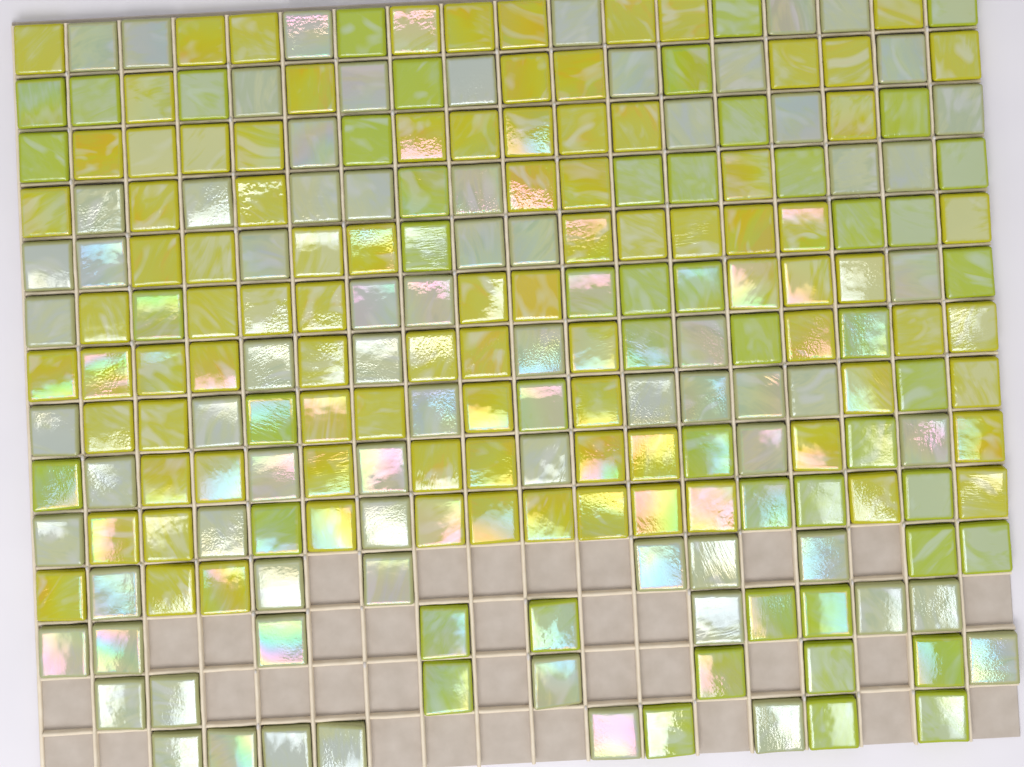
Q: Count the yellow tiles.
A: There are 93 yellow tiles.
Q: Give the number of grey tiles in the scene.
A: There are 74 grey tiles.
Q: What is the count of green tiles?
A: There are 51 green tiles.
